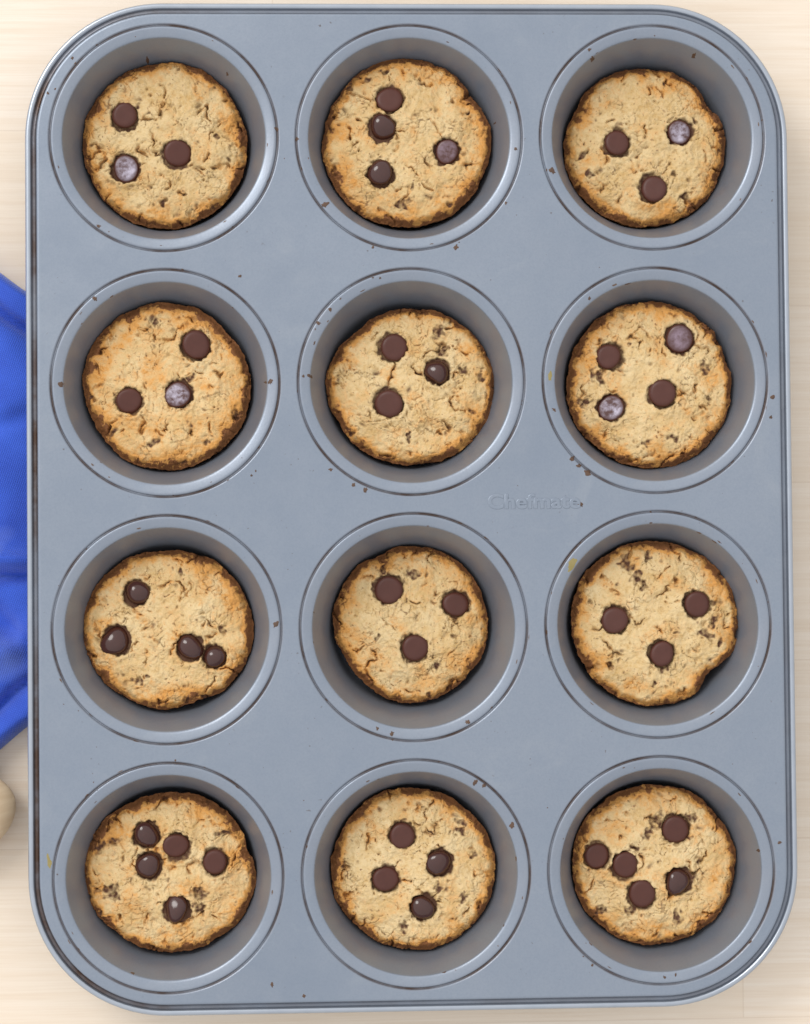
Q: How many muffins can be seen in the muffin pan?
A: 12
